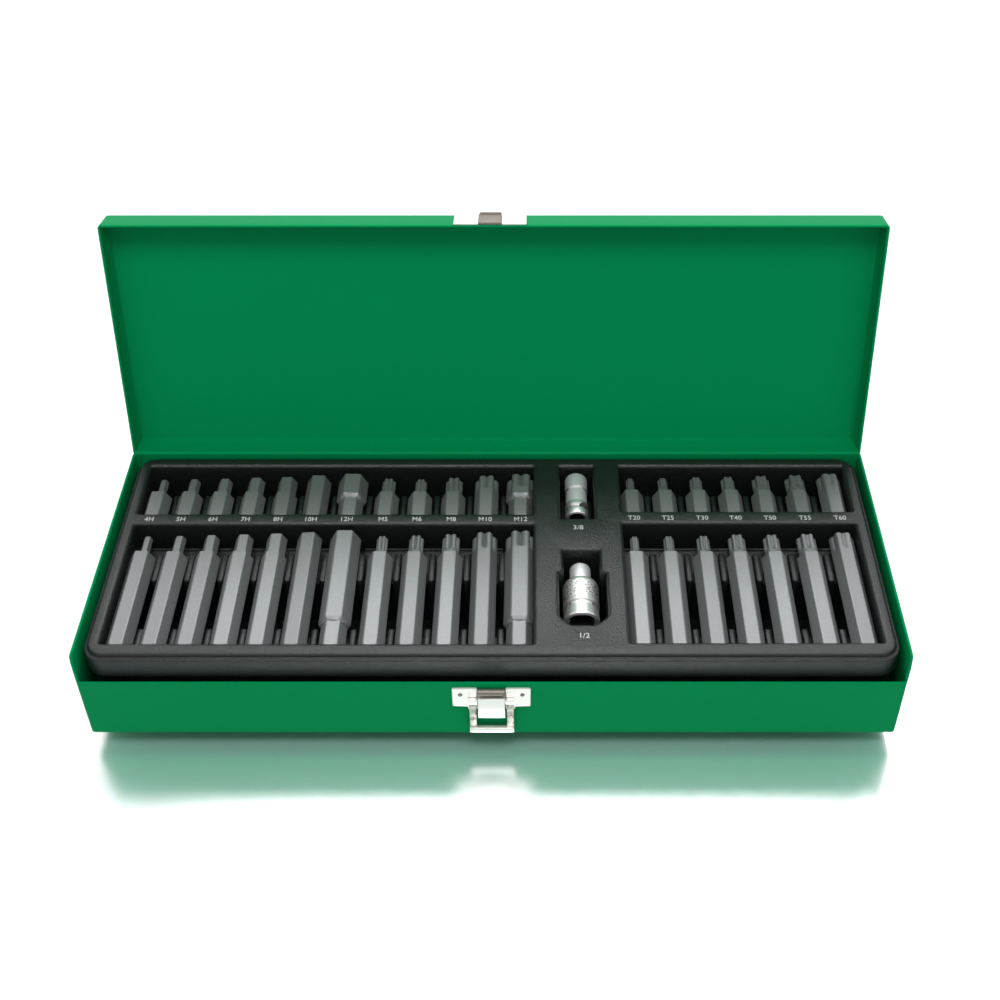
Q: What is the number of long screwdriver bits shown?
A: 19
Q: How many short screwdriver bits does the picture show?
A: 19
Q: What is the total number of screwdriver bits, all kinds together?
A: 38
